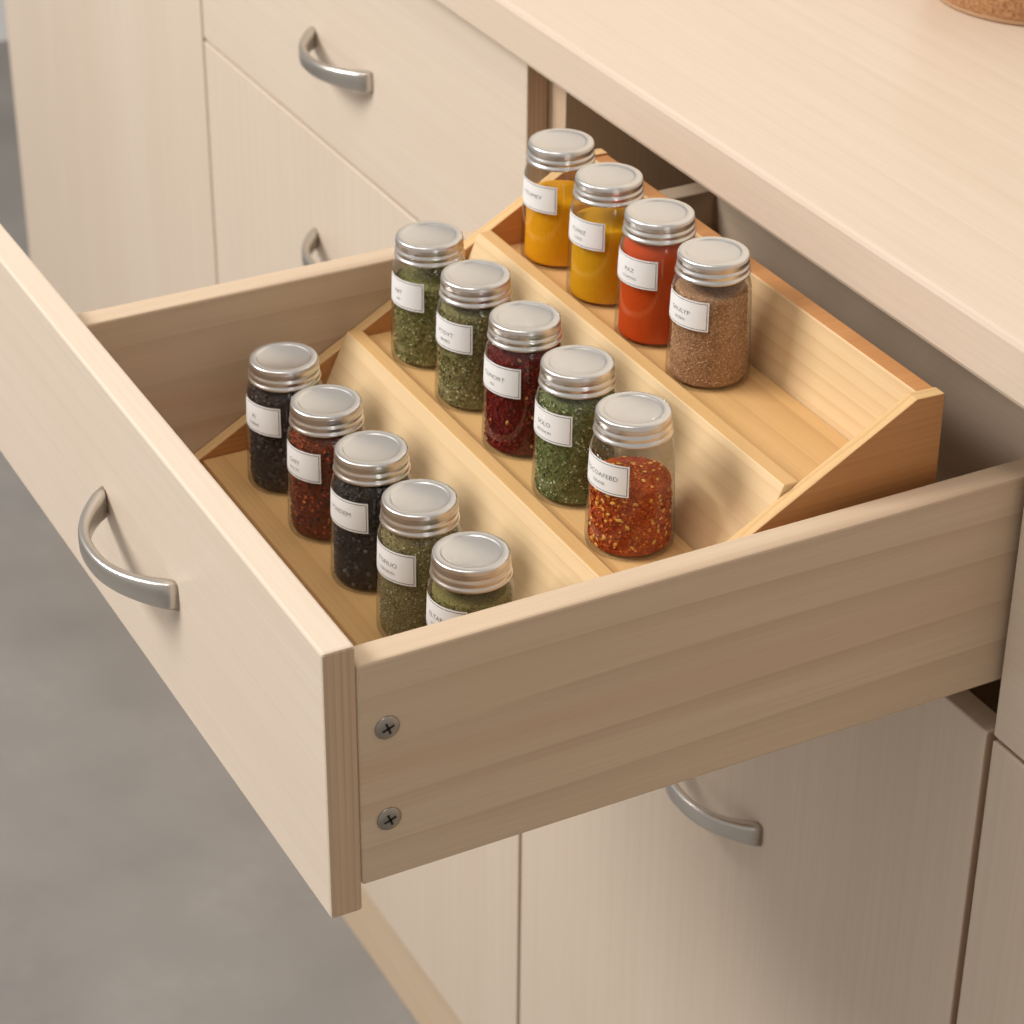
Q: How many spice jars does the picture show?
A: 14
